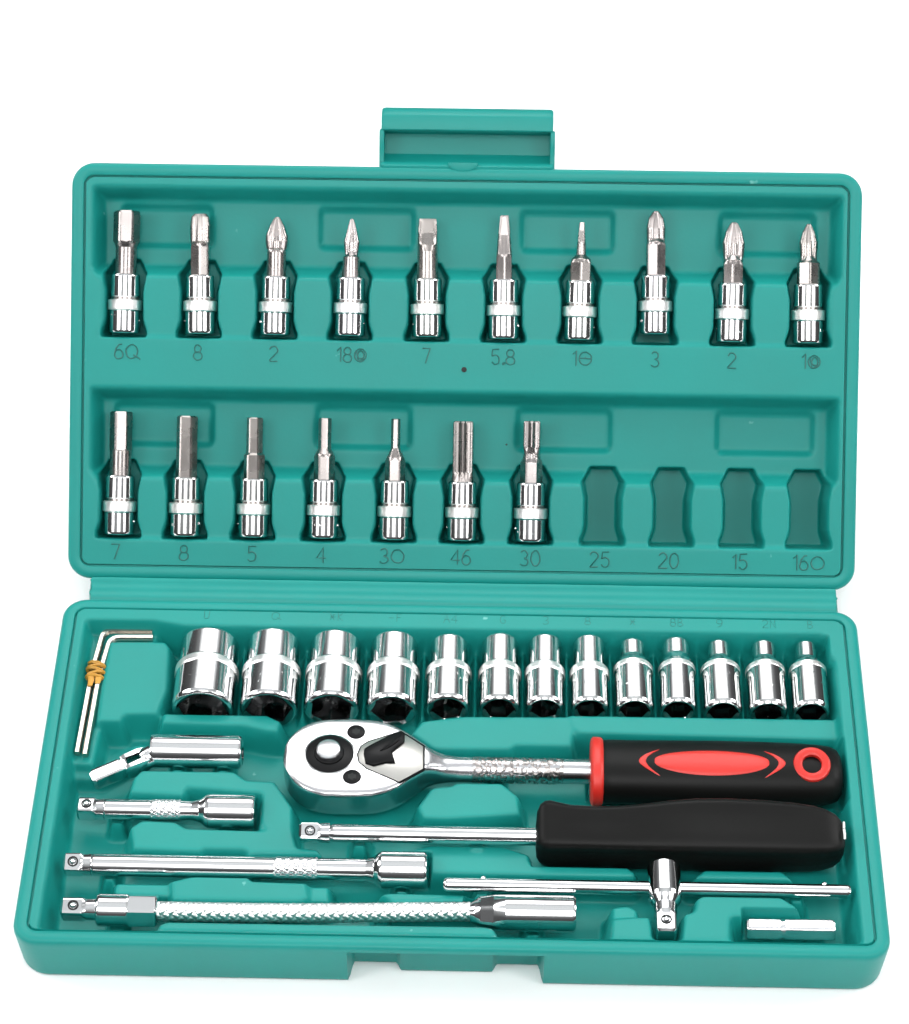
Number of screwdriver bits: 17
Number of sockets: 13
